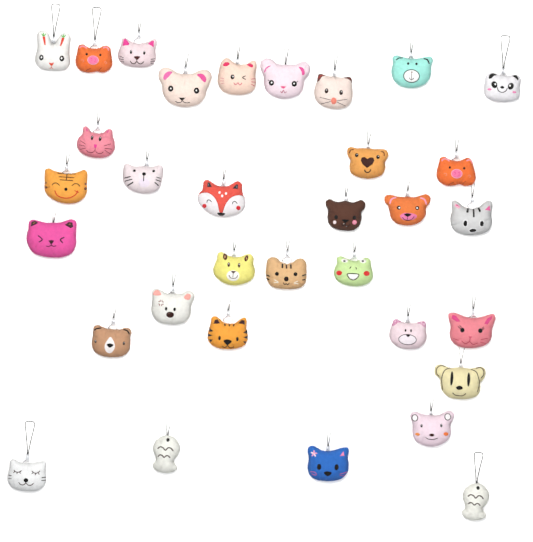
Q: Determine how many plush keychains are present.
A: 33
